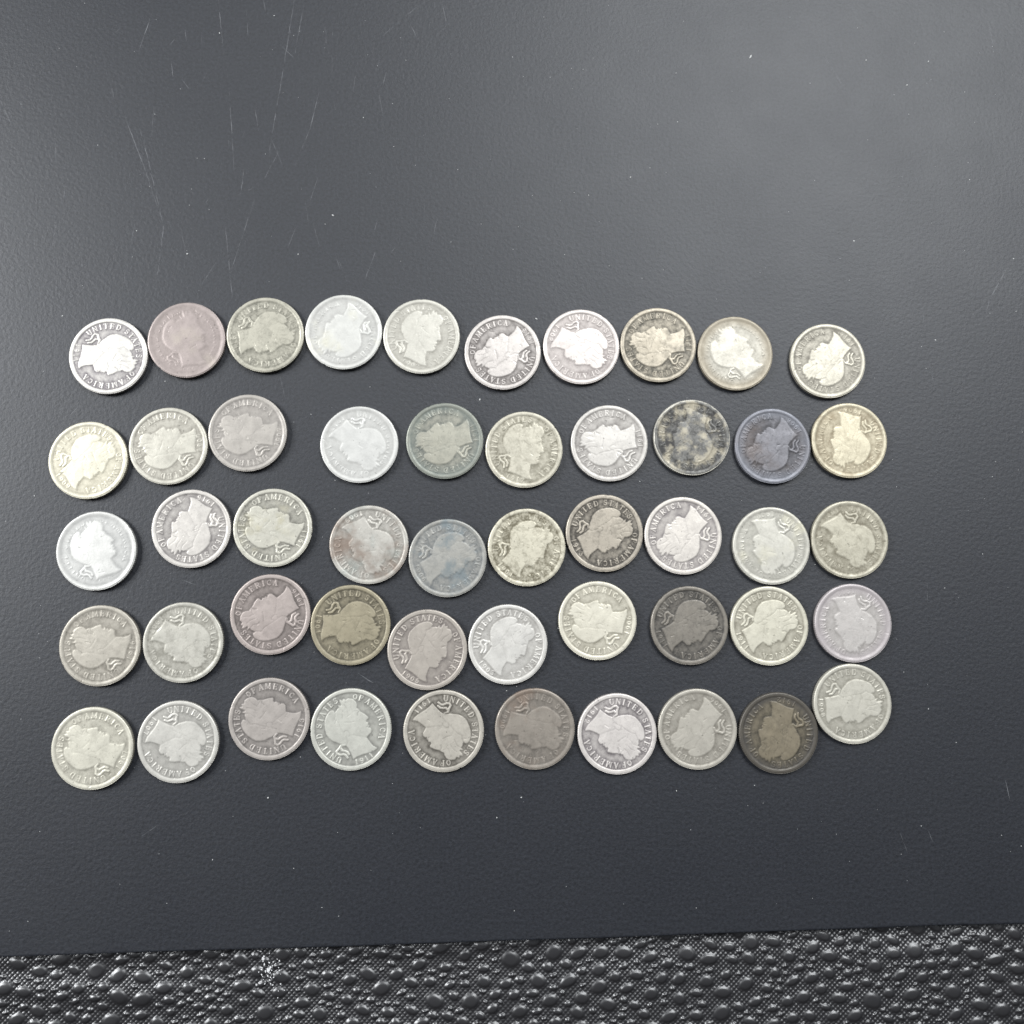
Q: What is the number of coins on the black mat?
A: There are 50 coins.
